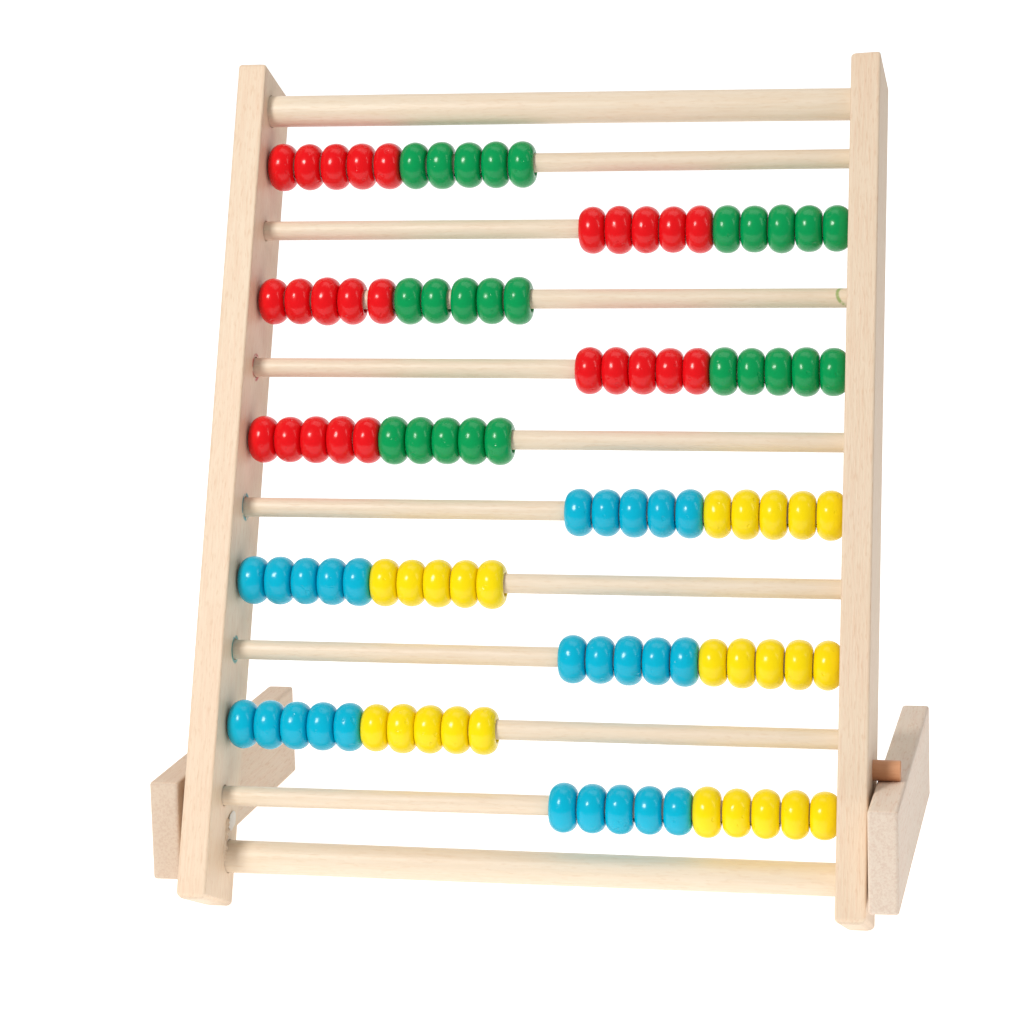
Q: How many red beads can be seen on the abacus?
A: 25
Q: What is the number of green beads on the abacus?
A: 25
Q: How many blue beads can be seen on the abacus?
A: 25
